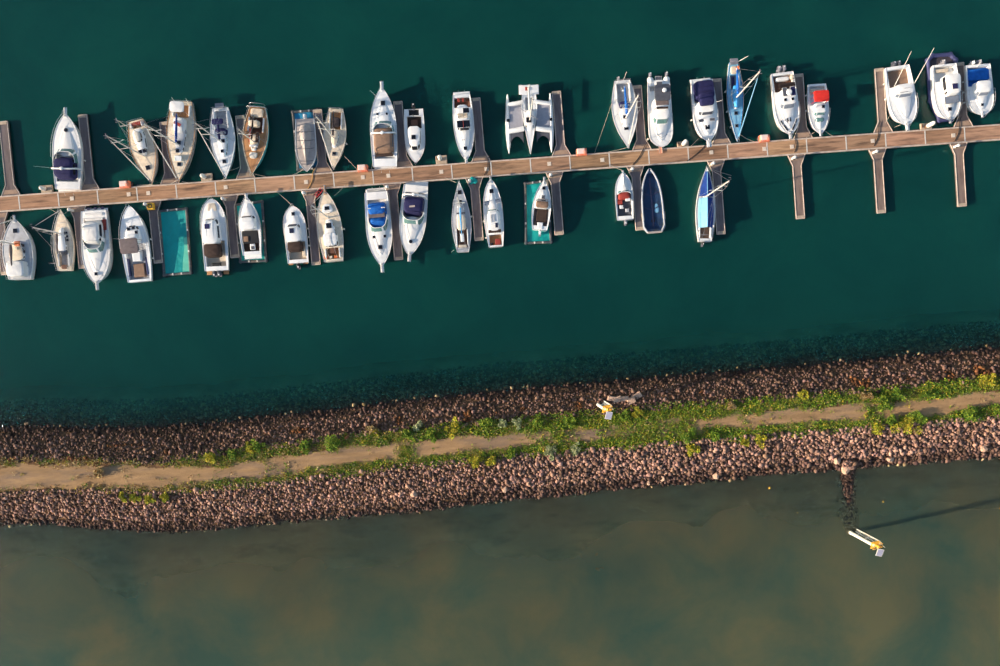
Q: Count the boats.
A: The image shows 36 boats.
